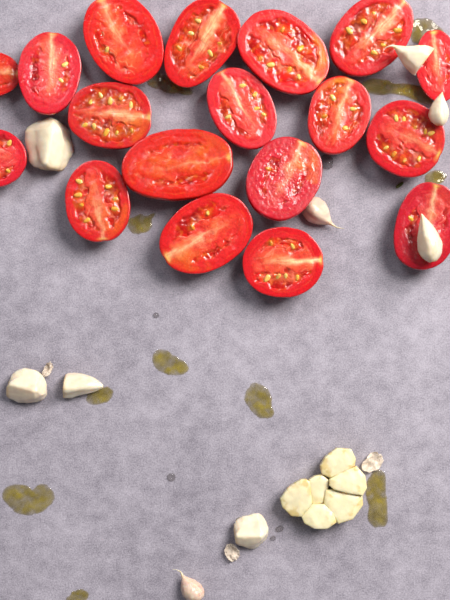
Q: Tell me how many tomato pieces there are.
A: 18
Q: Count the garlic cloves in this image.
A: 15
